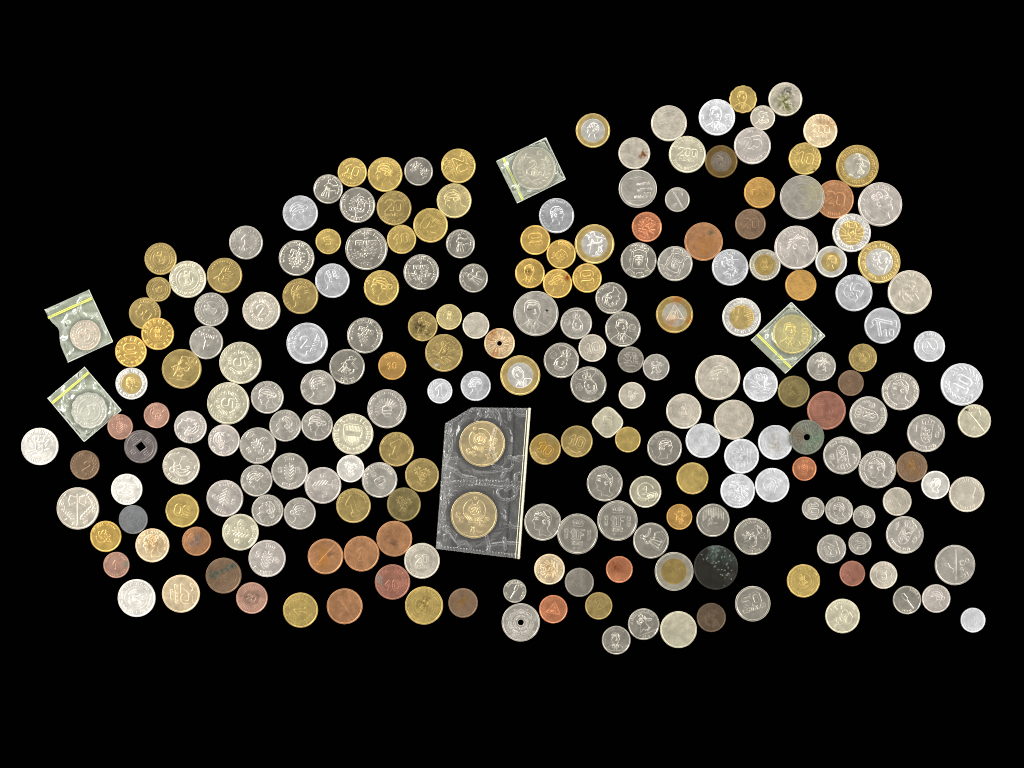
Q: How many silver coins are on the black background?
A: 137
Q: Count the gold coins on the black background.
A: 51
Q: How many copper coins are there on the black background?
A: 26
